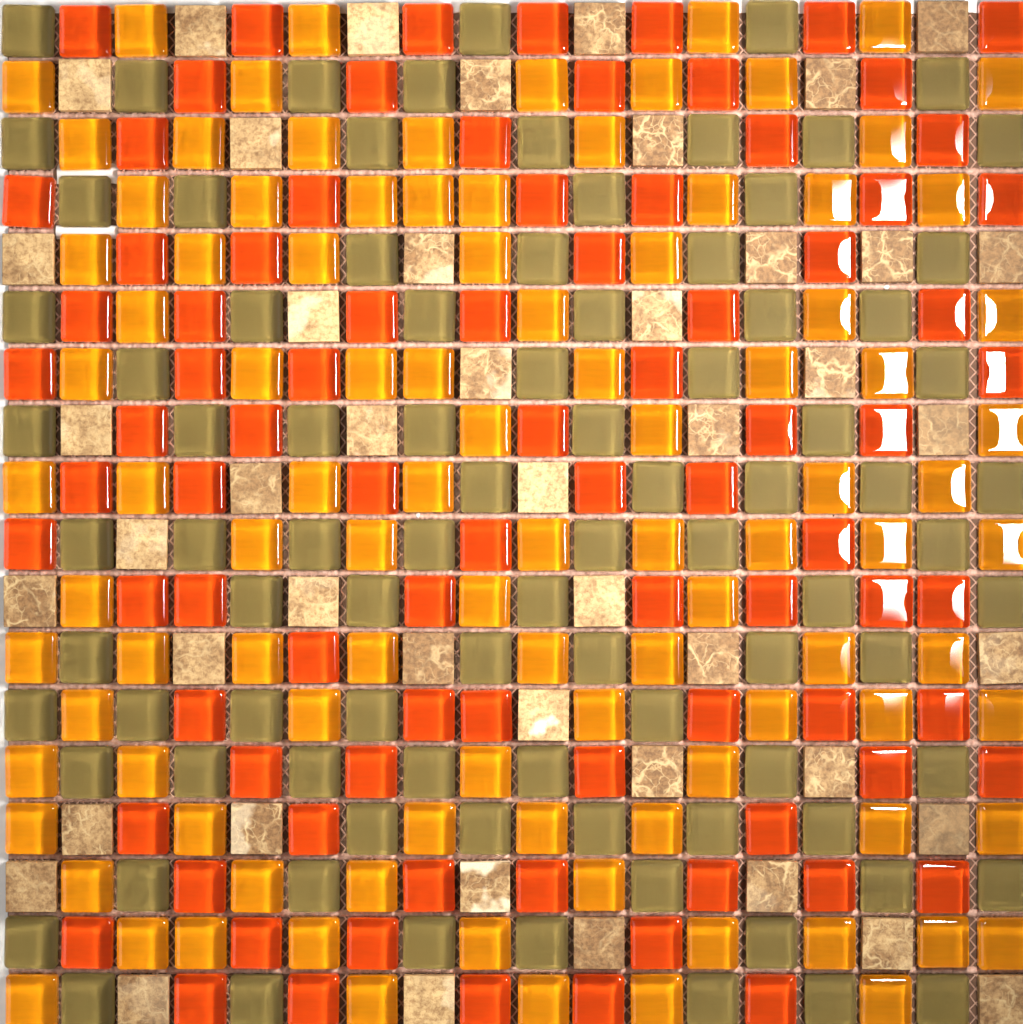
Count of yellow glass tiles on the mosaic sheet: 101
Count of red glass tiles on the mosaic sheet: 87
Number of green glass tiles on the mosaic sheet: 90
